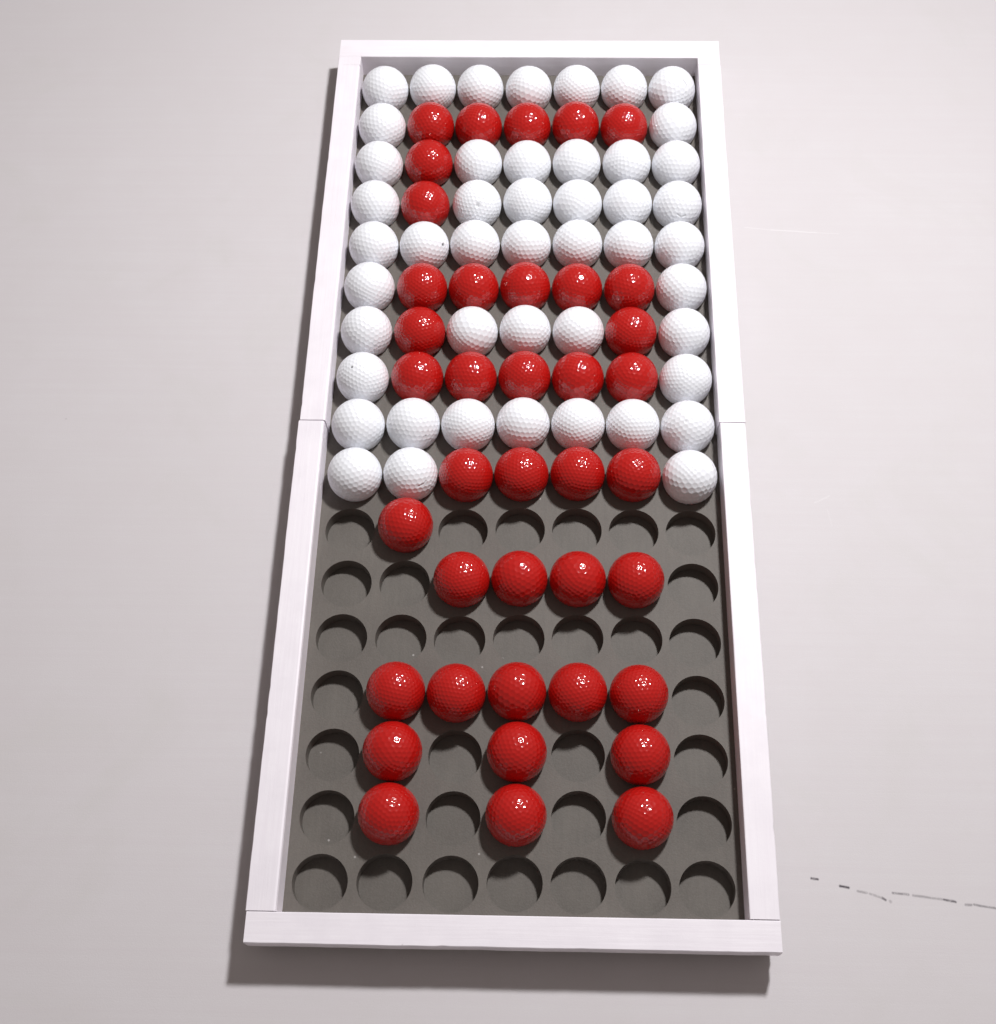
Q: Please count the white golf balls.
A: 47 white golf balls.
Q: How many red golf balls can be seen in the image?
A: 39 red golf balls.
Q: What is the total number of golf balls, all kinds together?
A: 86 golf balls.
